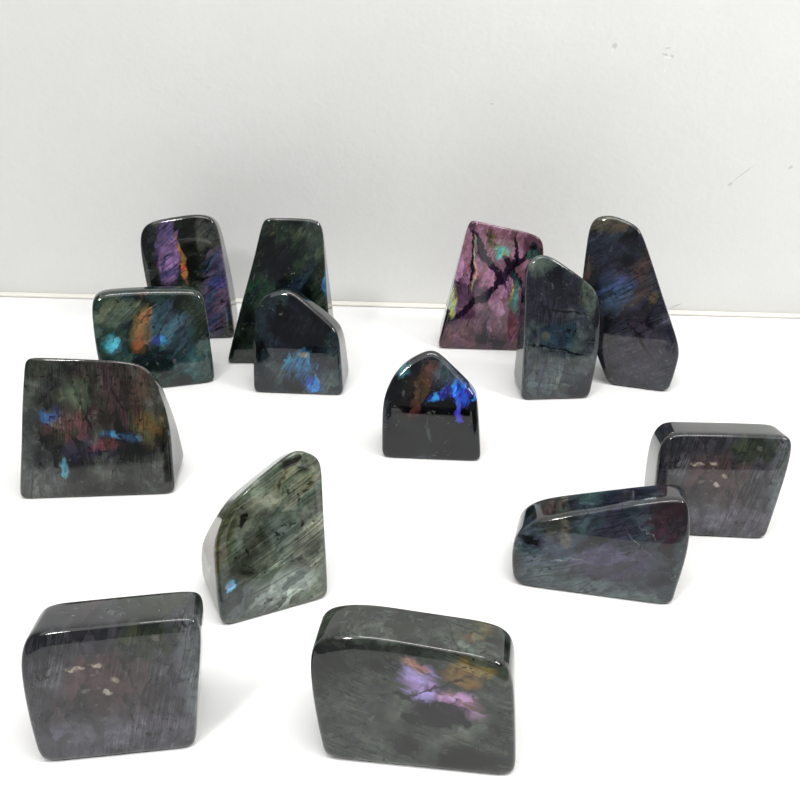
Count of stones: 14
